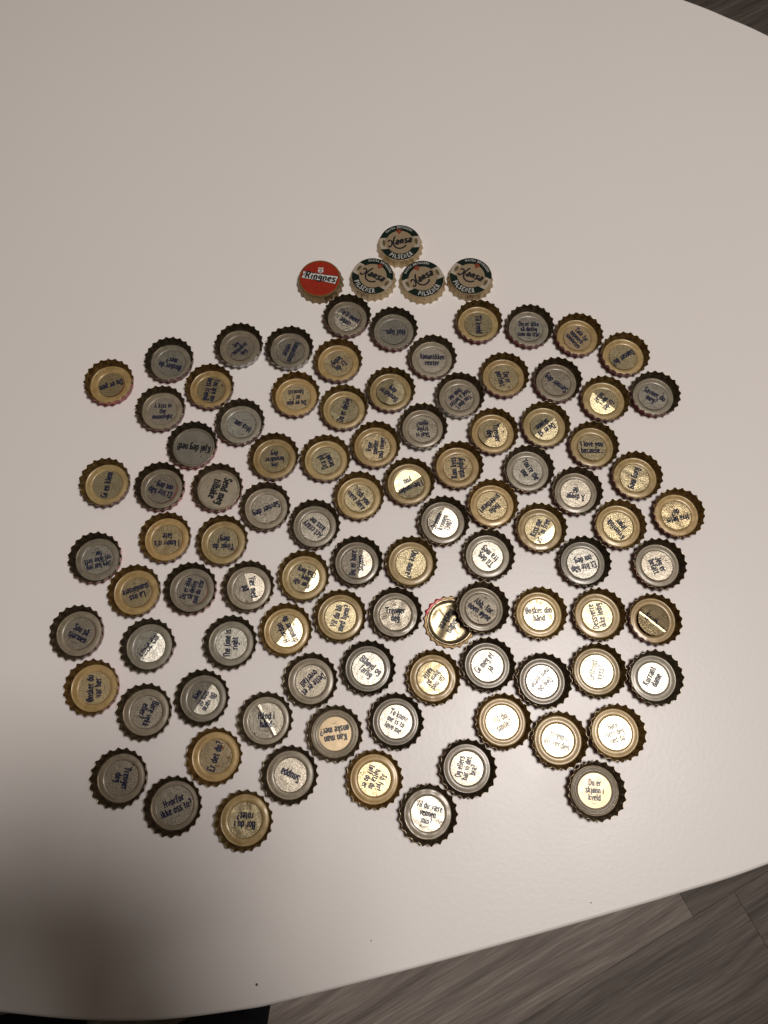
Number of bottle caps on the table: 100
